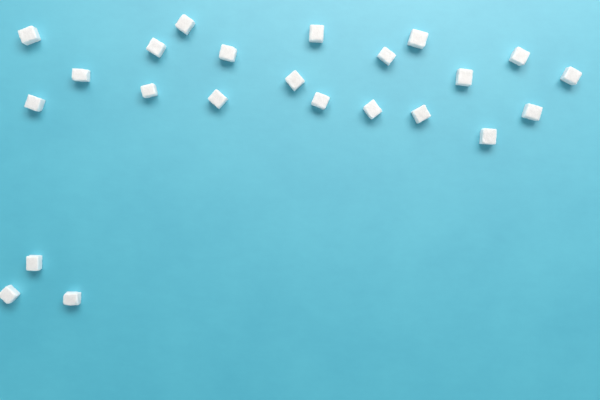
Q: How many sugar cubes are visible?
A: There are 23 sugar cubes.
